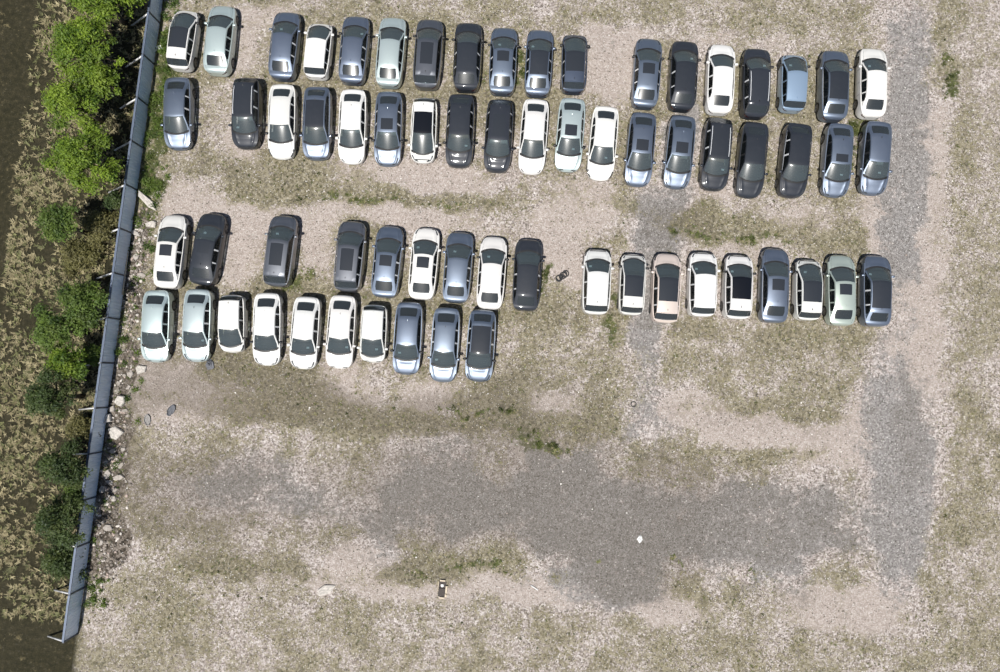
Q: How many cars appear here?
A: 65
